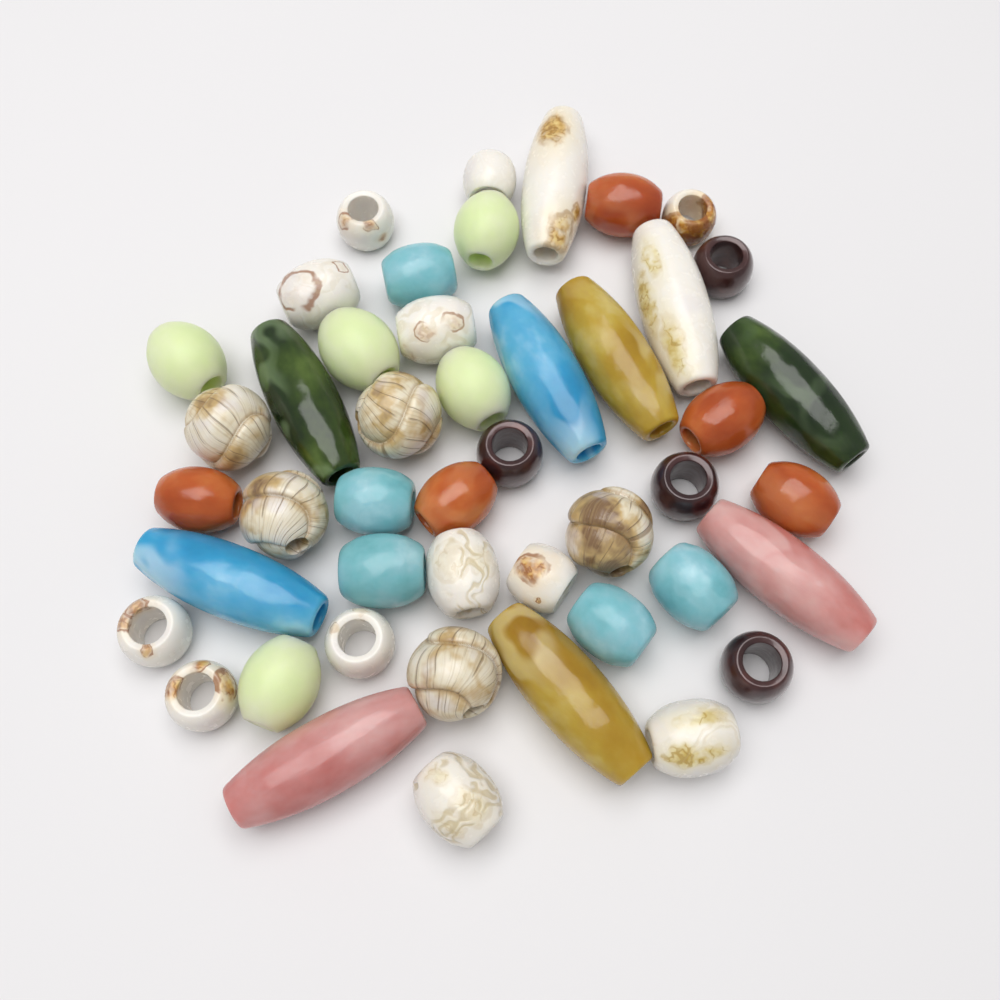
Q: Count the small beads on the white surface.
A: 36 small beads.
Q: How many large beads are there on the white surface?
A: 10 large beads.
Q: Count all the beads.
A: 46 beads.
